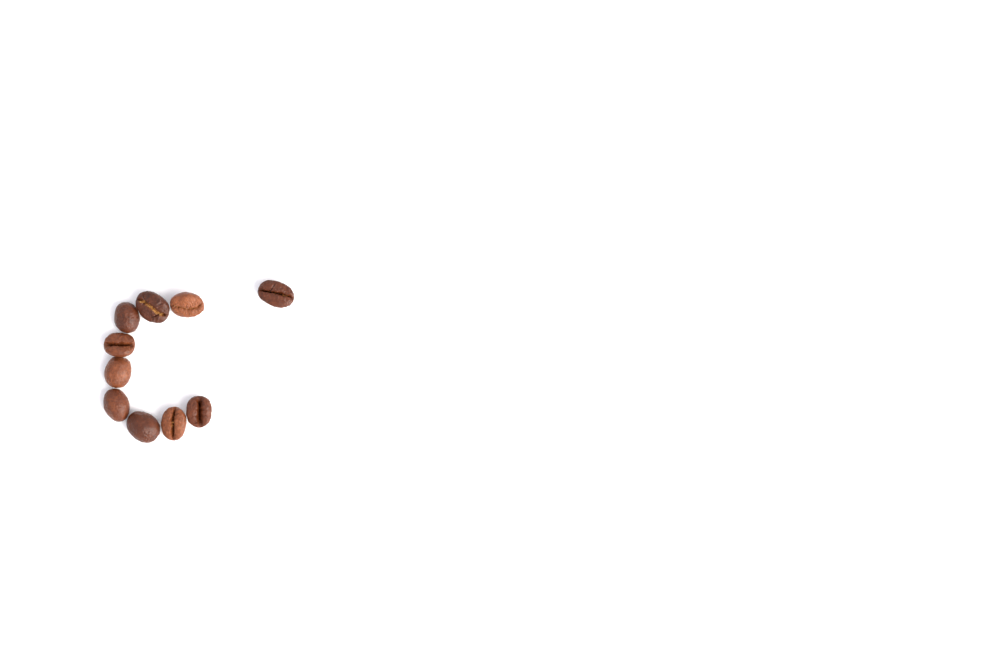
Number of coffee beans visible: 10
